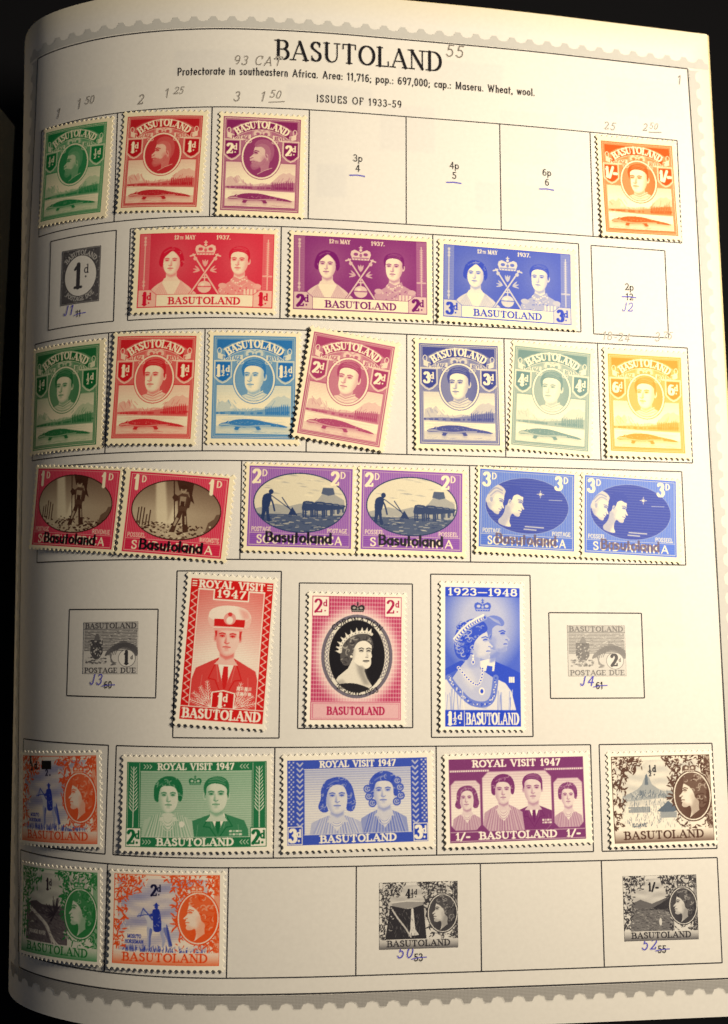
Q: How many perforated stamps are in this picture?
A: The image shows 30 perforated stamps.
